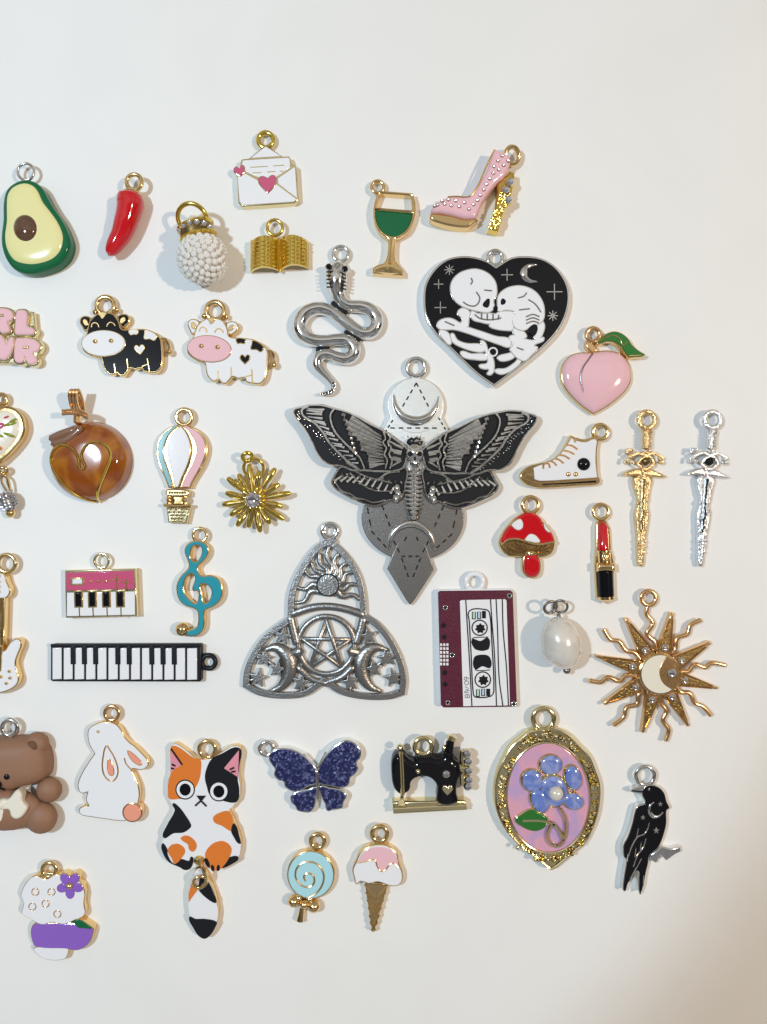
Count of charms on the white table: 41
